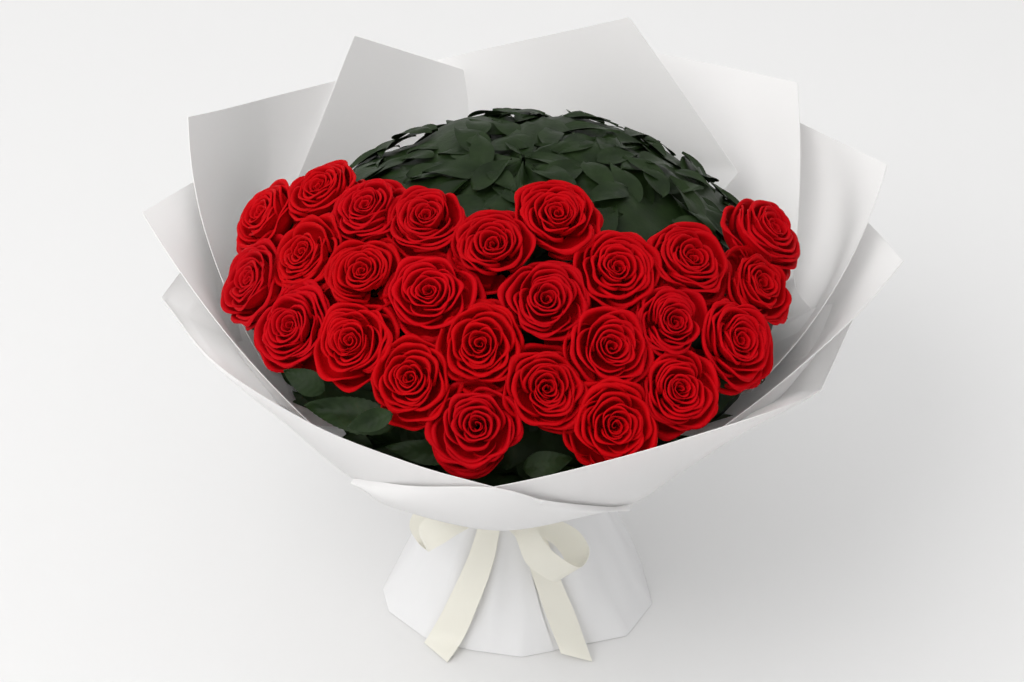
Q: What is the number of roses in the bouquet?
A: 26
